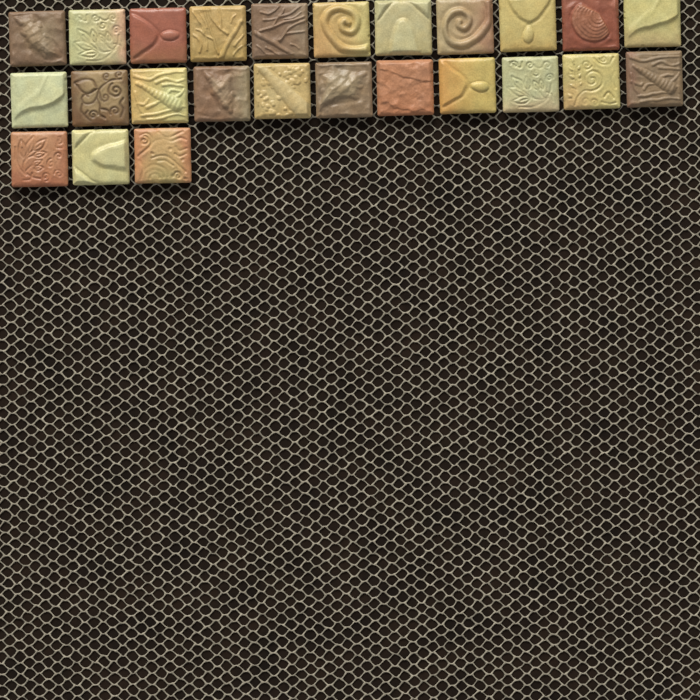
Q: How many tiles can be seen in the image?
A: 25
